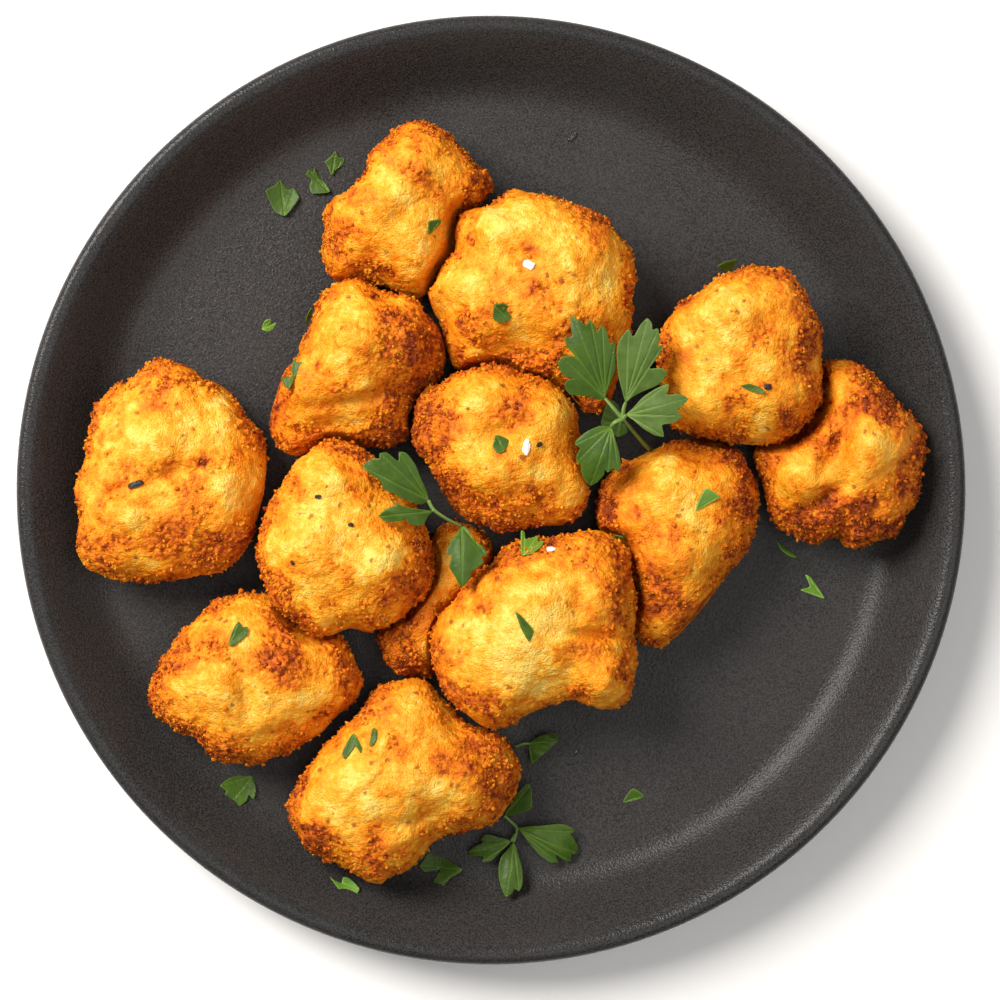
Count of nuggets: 13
